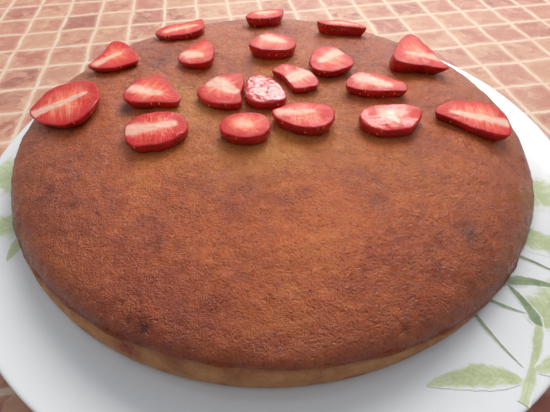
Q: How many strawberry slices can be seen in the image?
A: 19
